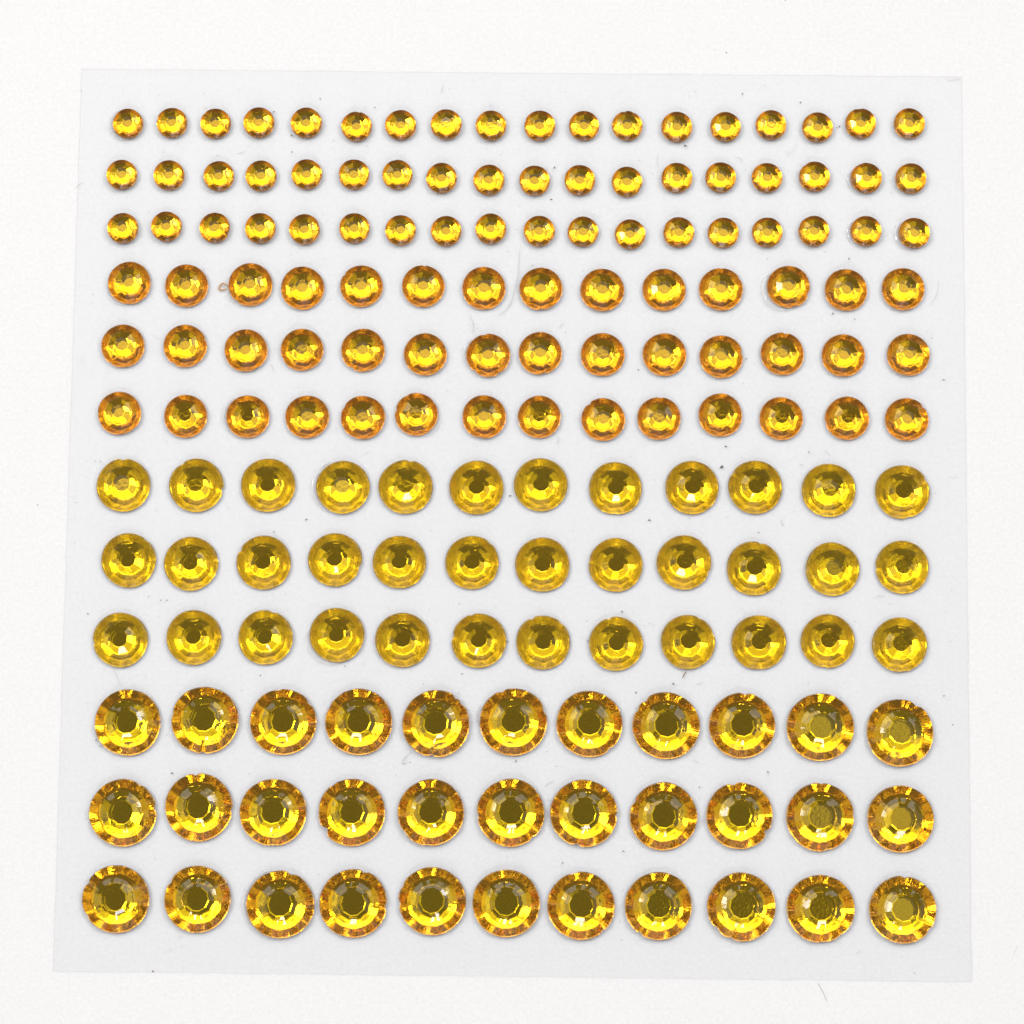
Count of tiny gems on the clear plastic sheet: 54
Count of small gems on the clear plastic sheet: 42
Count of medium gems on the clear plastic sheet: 36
